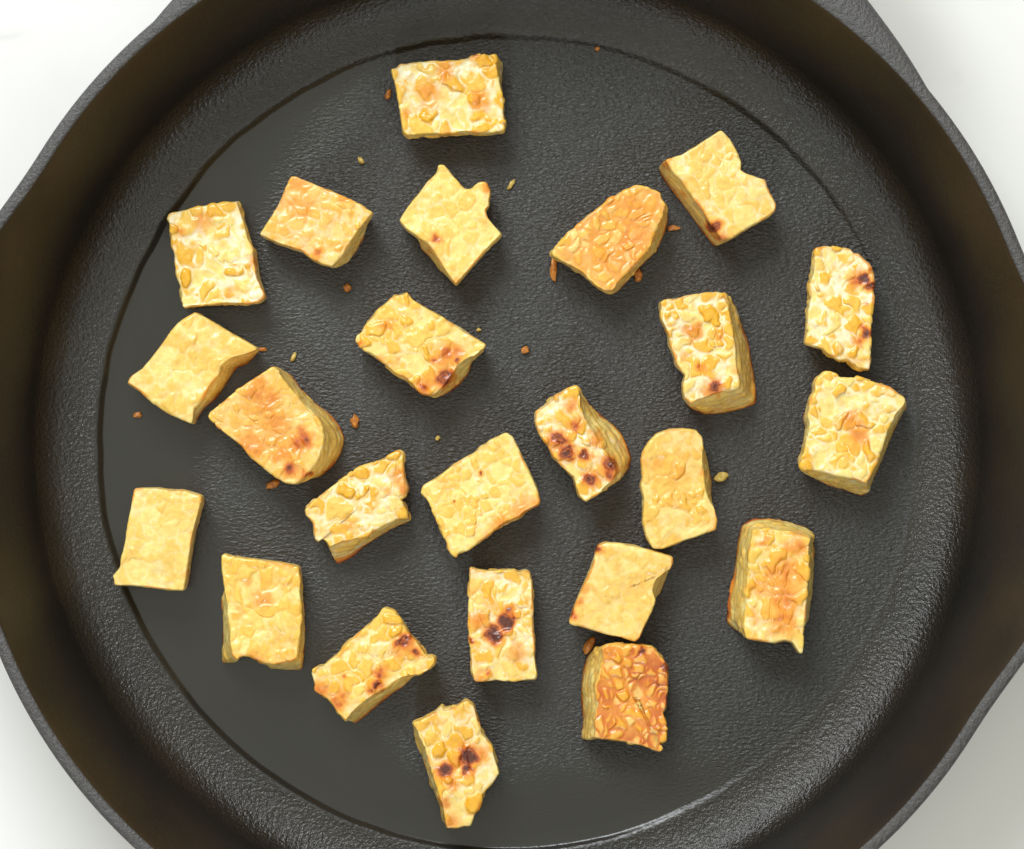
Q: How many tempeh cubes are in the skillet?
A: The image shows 24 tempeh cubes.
